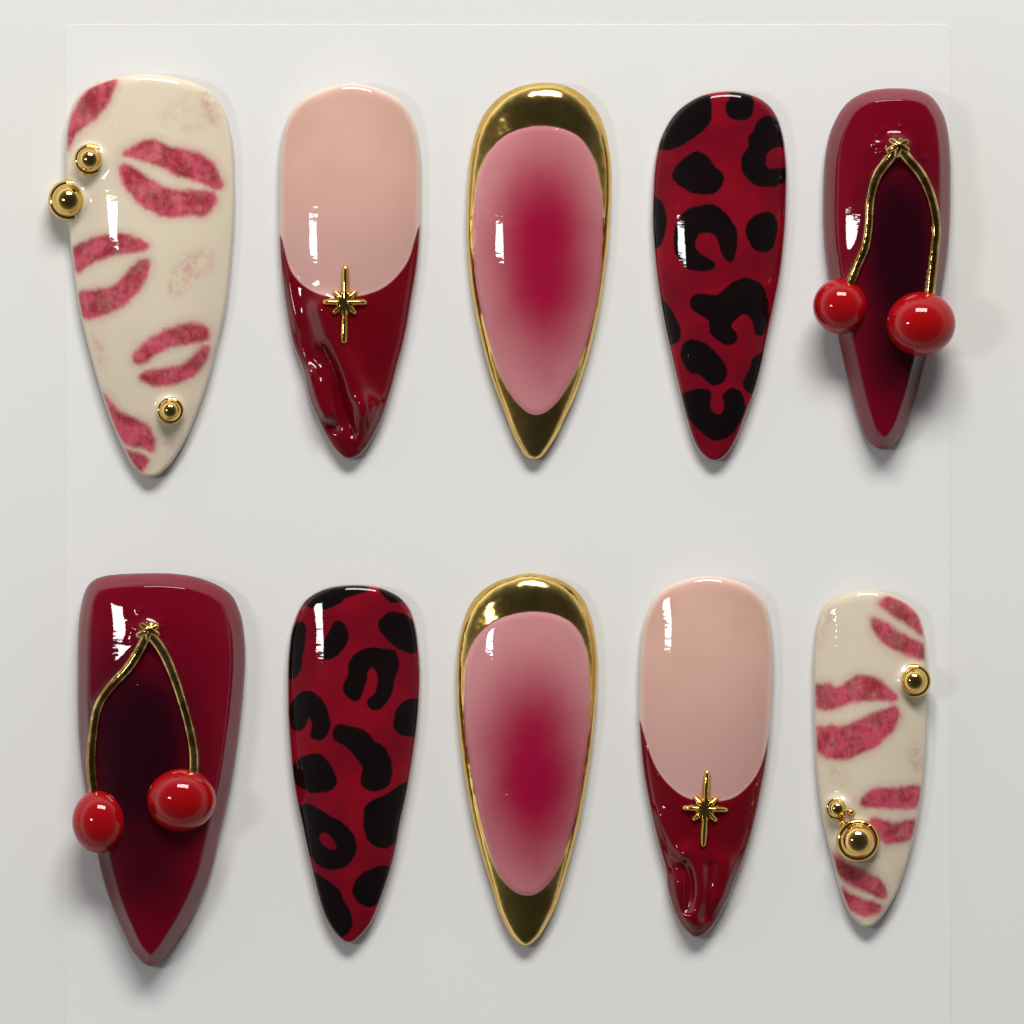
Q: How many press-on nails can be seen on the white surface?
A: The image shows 10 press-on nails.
